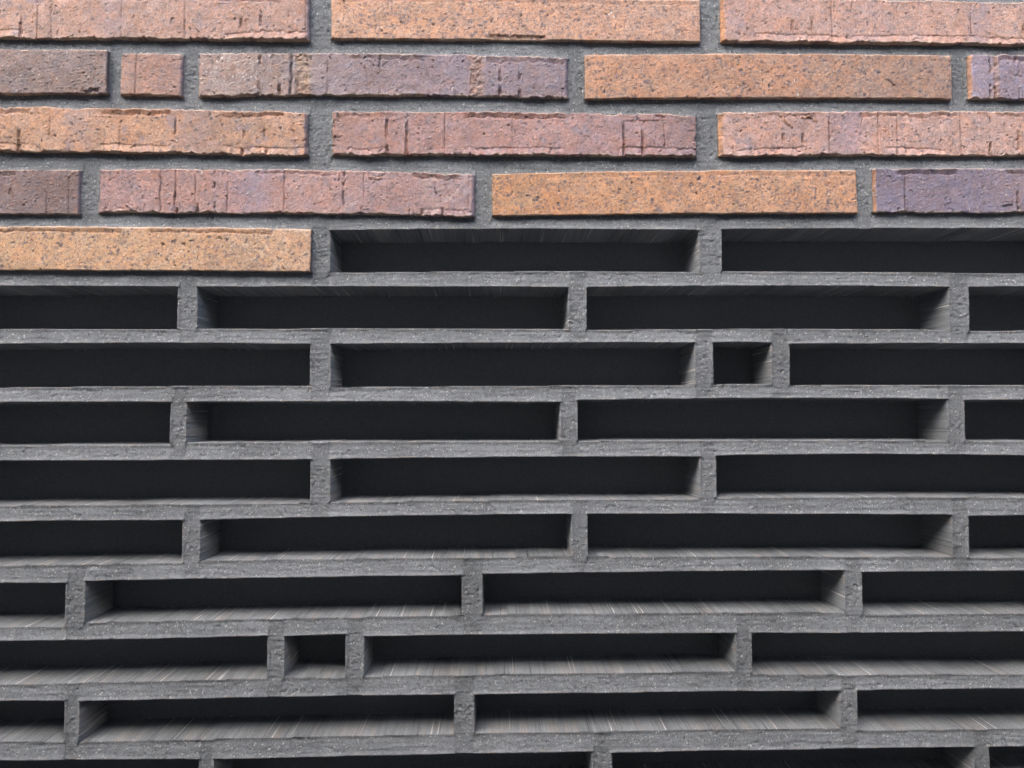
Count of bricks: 16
